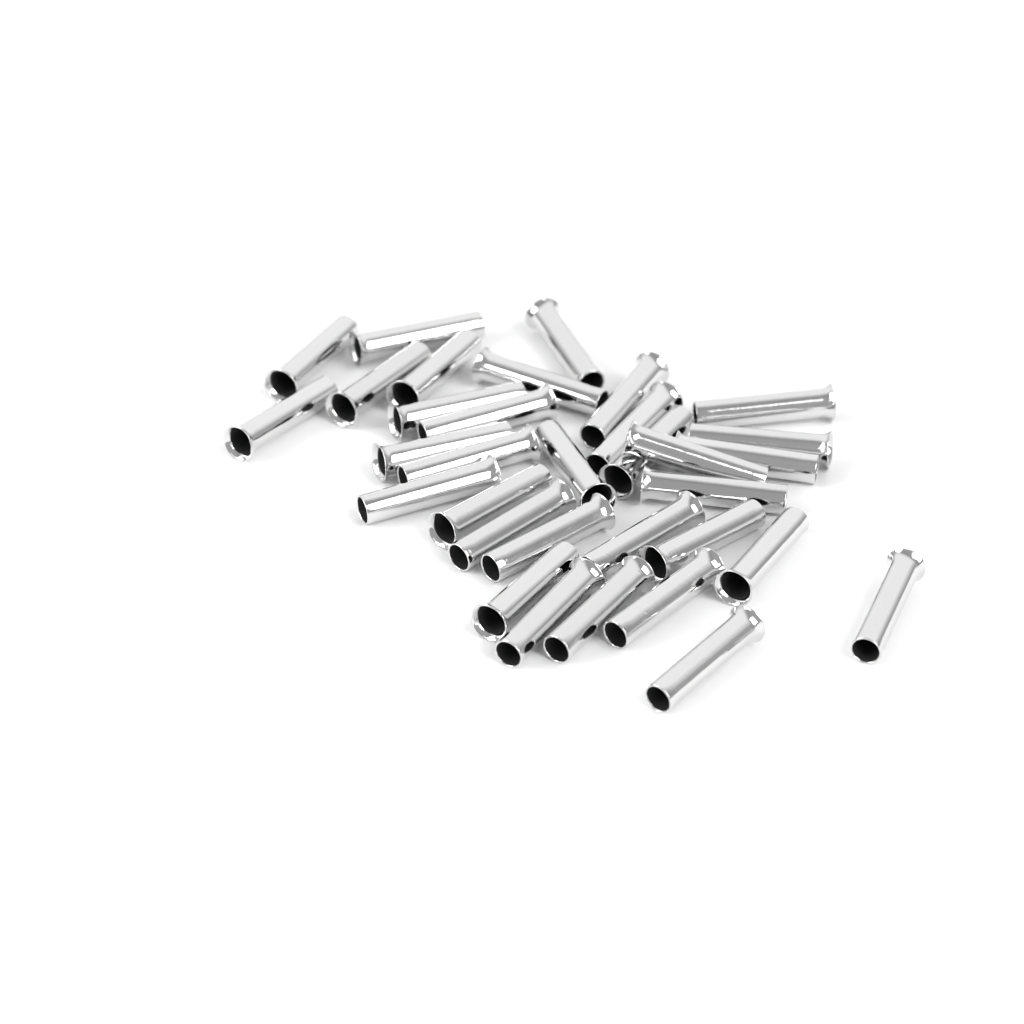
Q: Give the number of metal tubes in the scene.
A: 33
